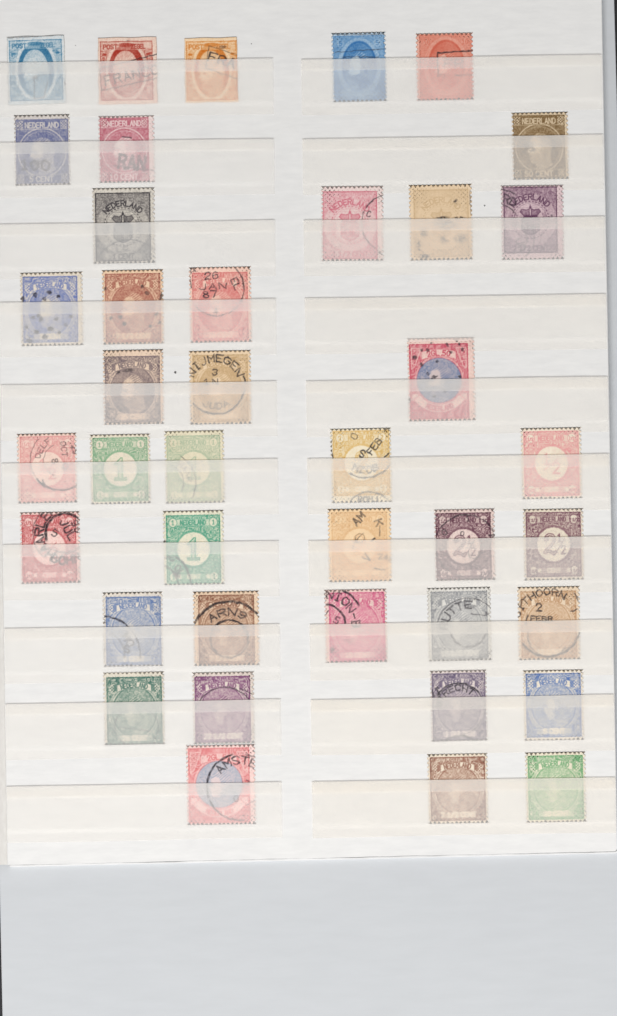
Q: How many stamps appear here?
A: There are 40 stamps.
